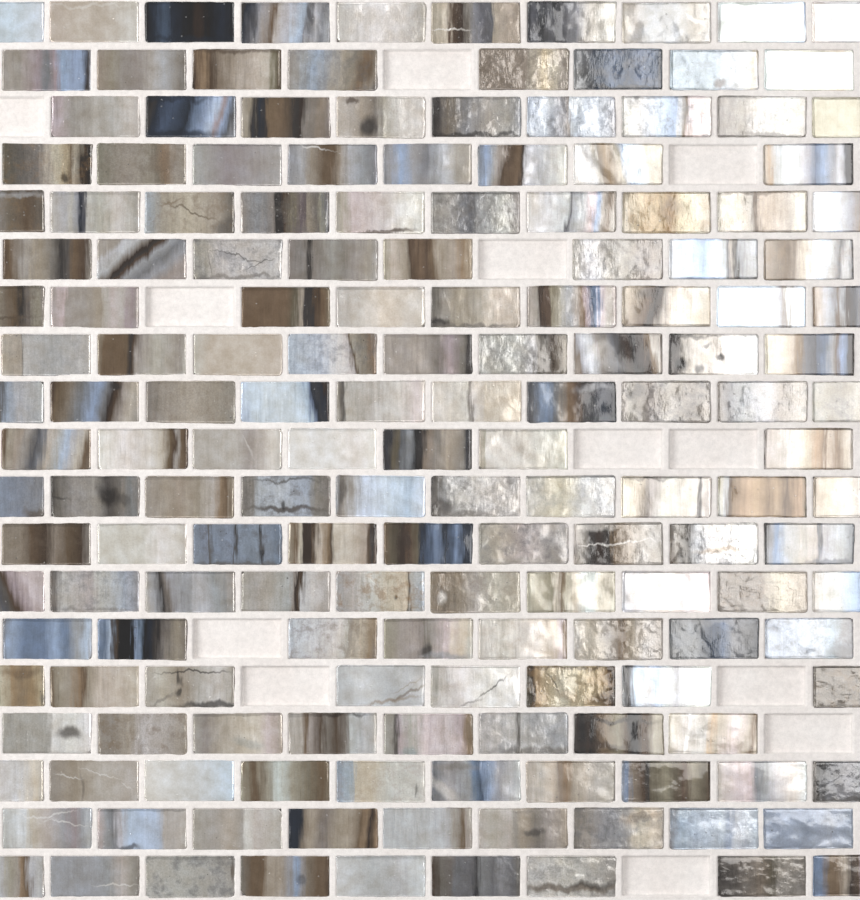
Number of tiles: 169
